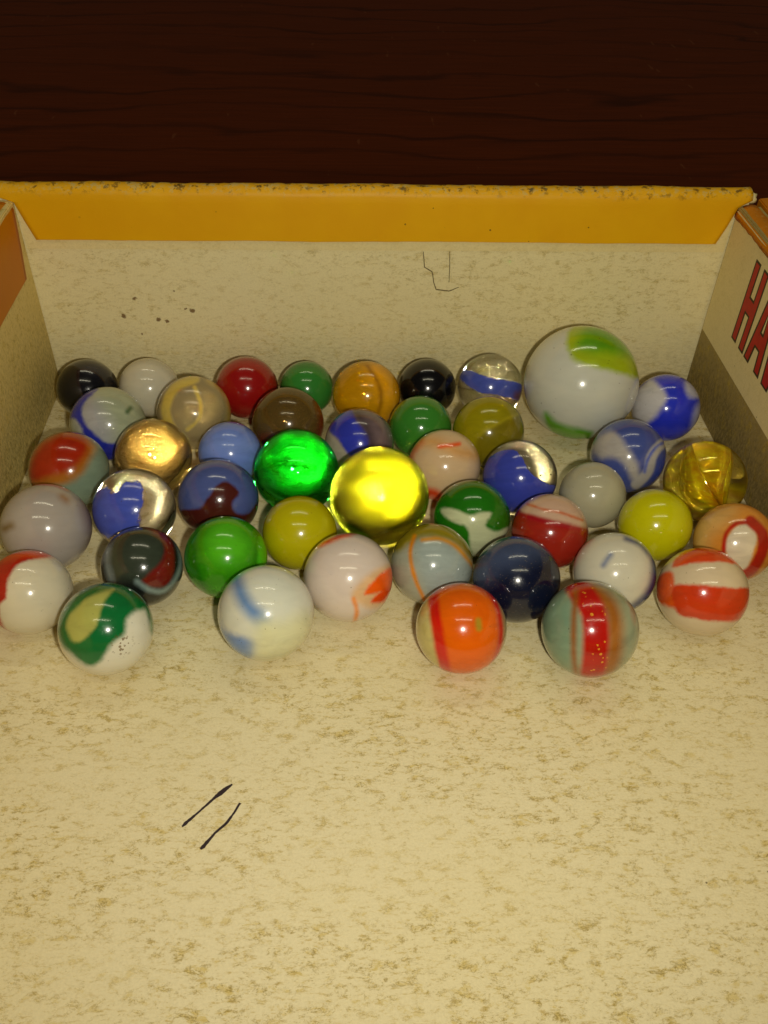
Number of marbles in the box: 45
